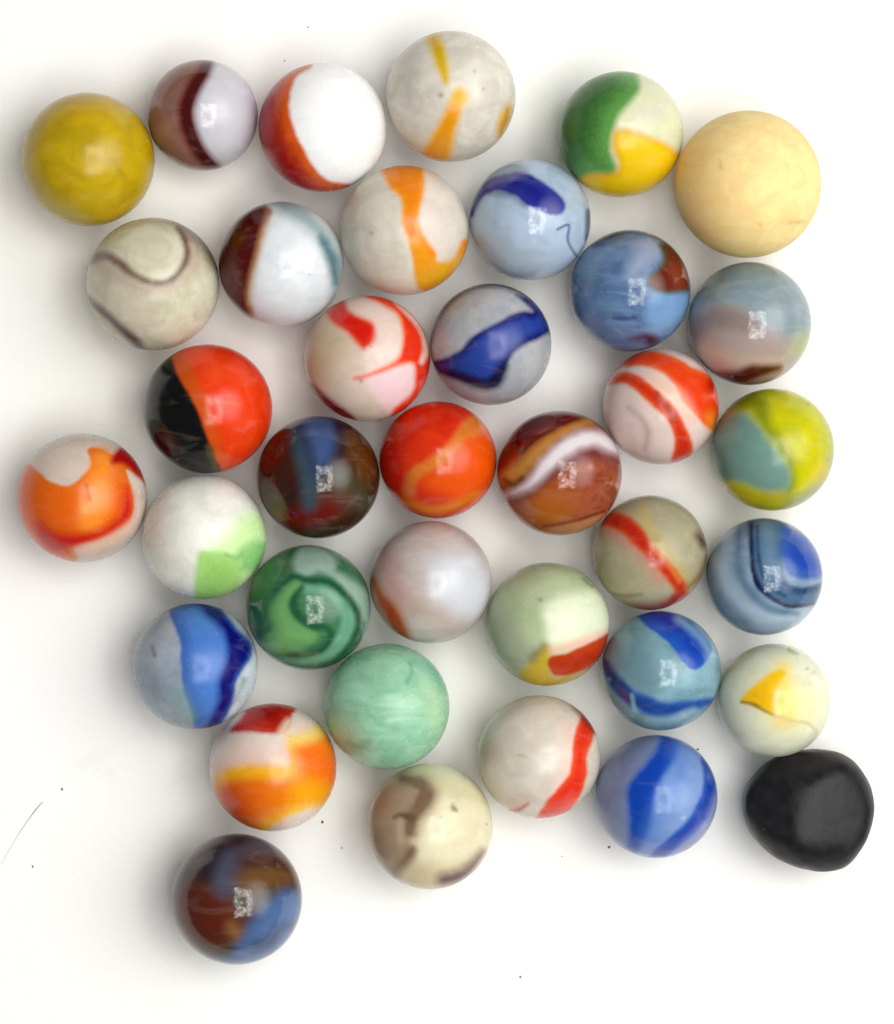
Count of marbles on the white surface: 36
